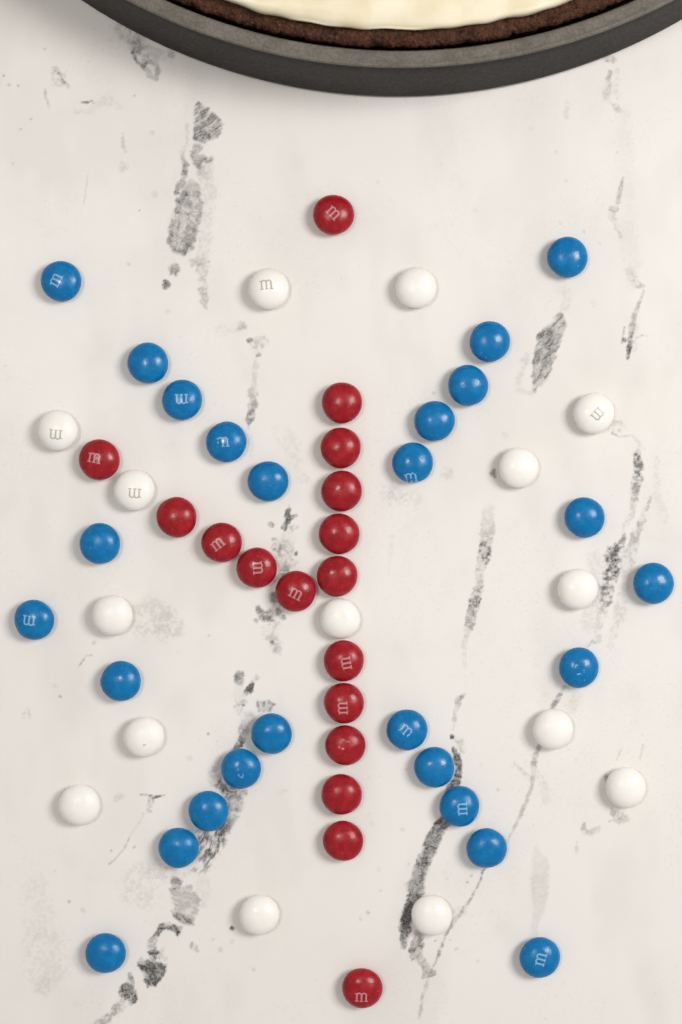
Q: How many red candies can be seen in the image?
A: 17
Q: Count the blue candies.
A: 26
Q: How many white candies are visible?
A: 15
